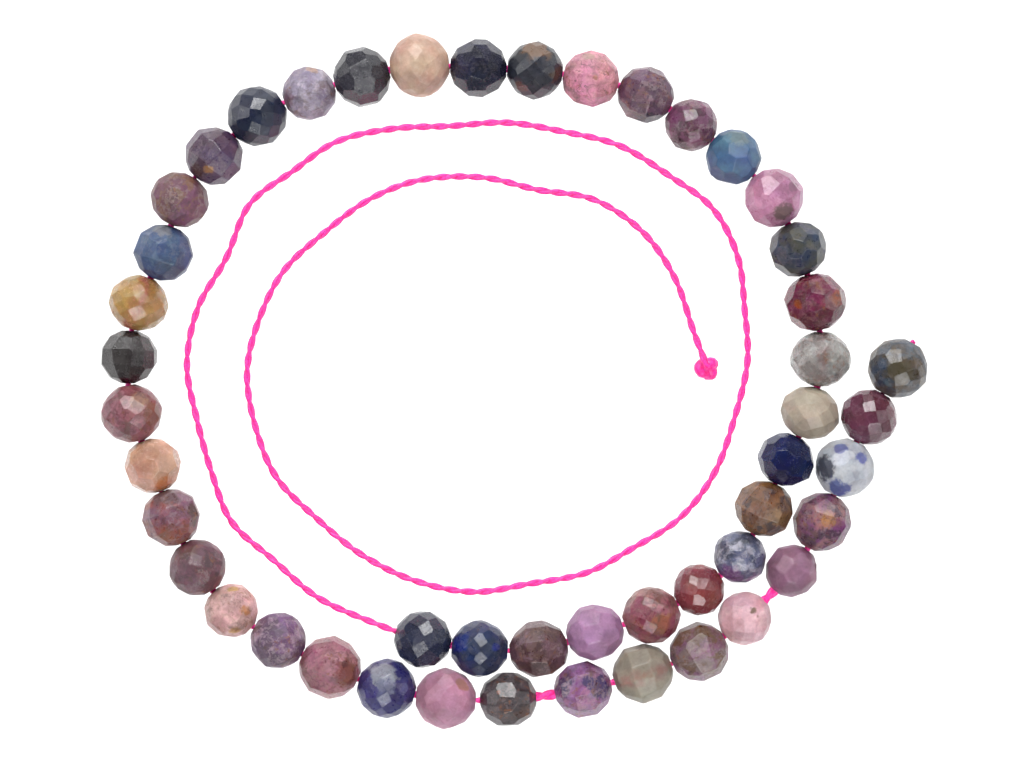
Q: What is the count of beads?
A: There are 48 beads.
